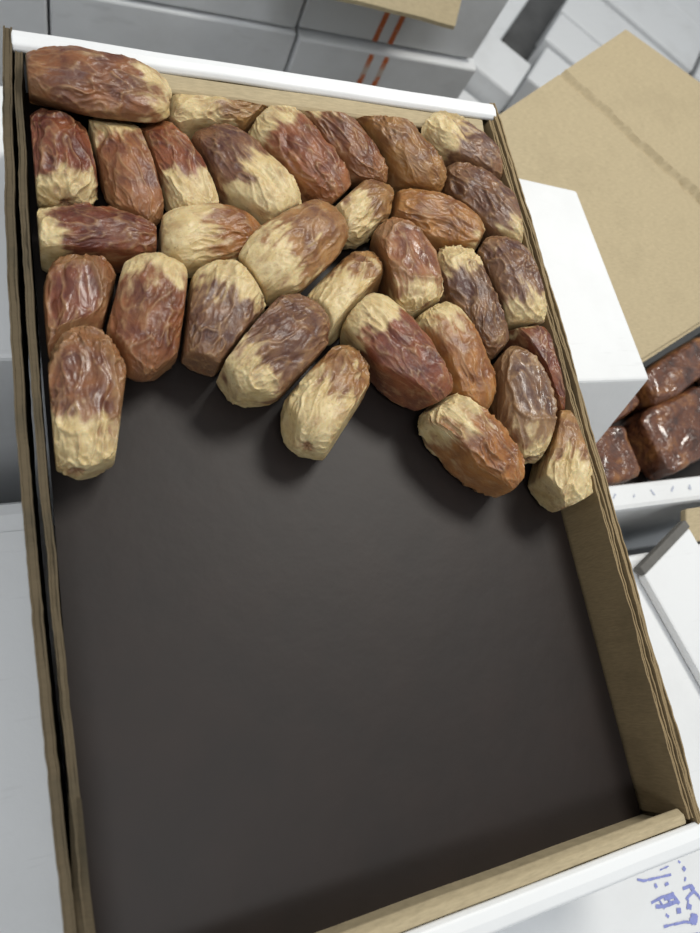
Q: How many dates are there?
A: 32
